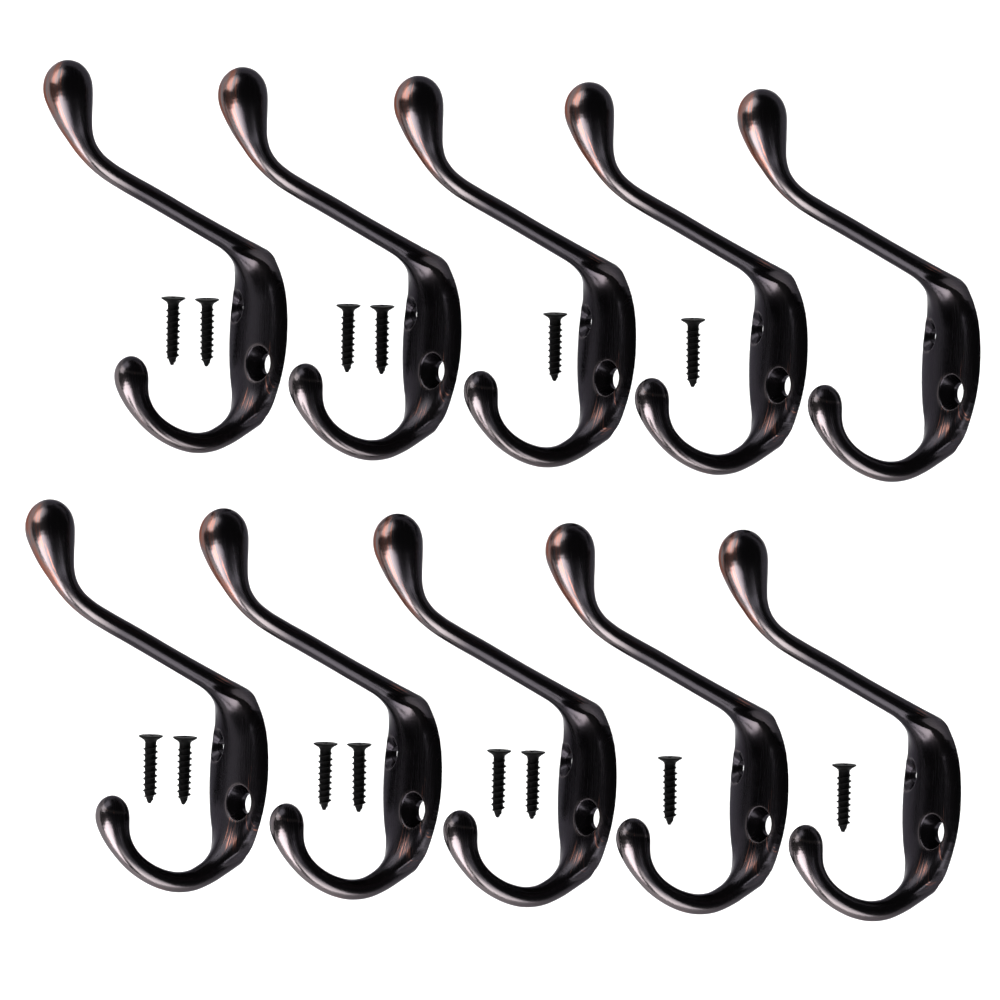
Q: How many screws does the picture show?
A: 14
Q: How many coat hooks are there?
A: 10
